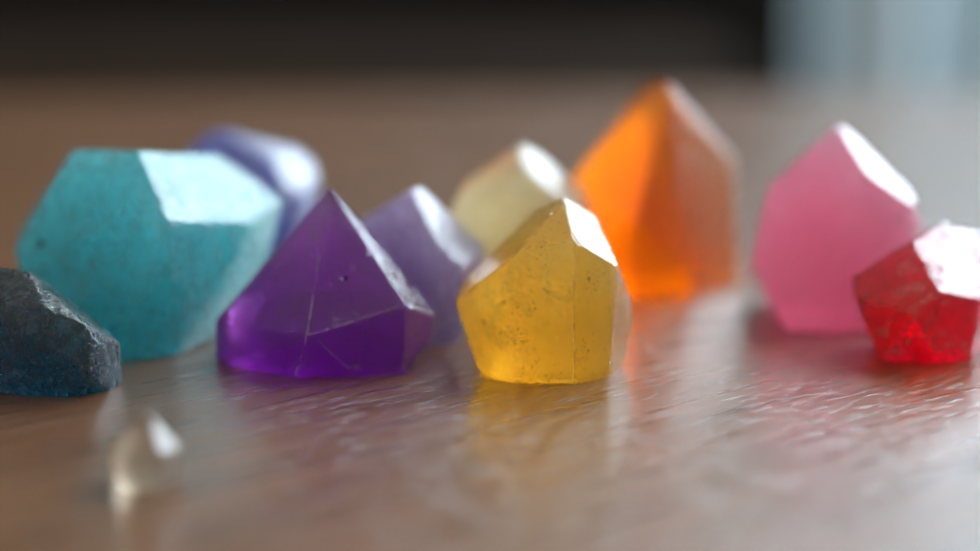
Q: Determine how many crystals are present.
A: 11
